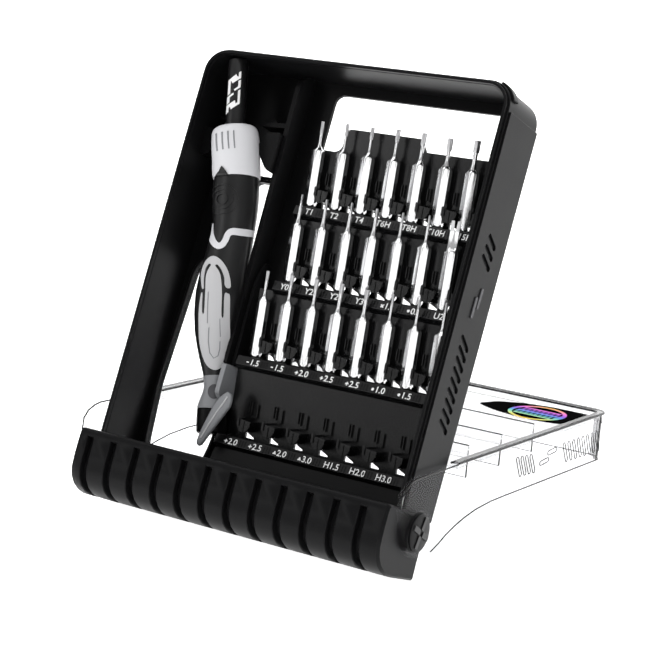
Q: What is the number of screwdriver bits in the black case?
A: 22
